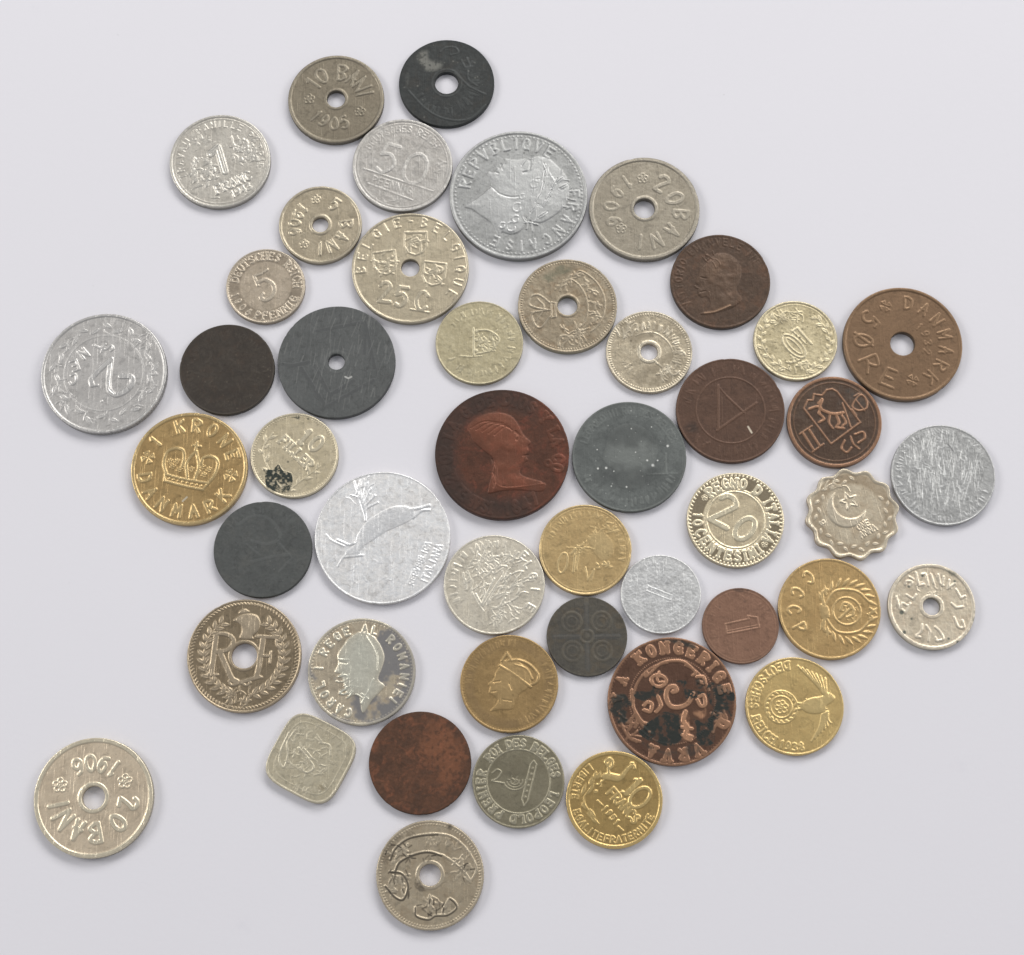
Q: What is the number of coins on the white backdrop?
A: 47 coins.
